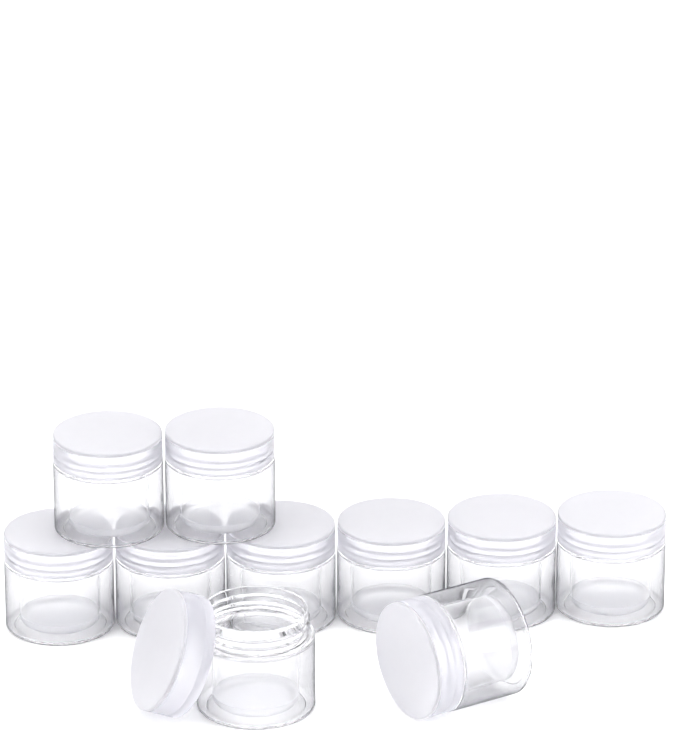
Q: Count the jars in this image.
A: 10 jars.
